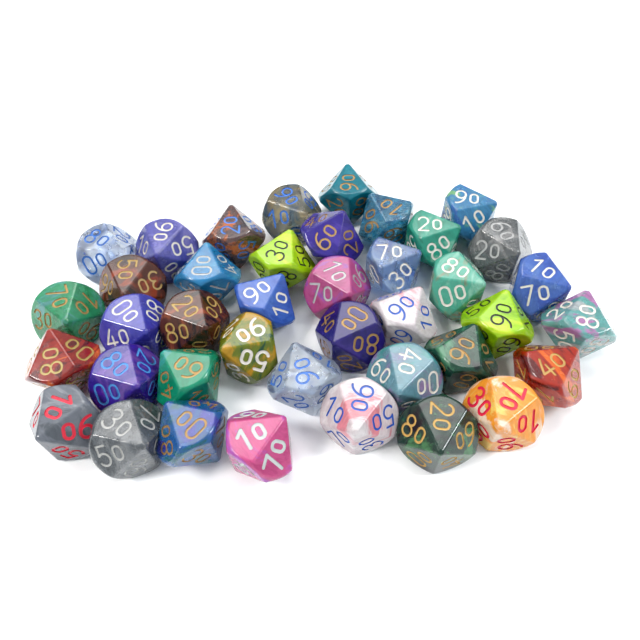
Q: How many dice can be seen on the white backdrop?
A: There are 40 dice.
